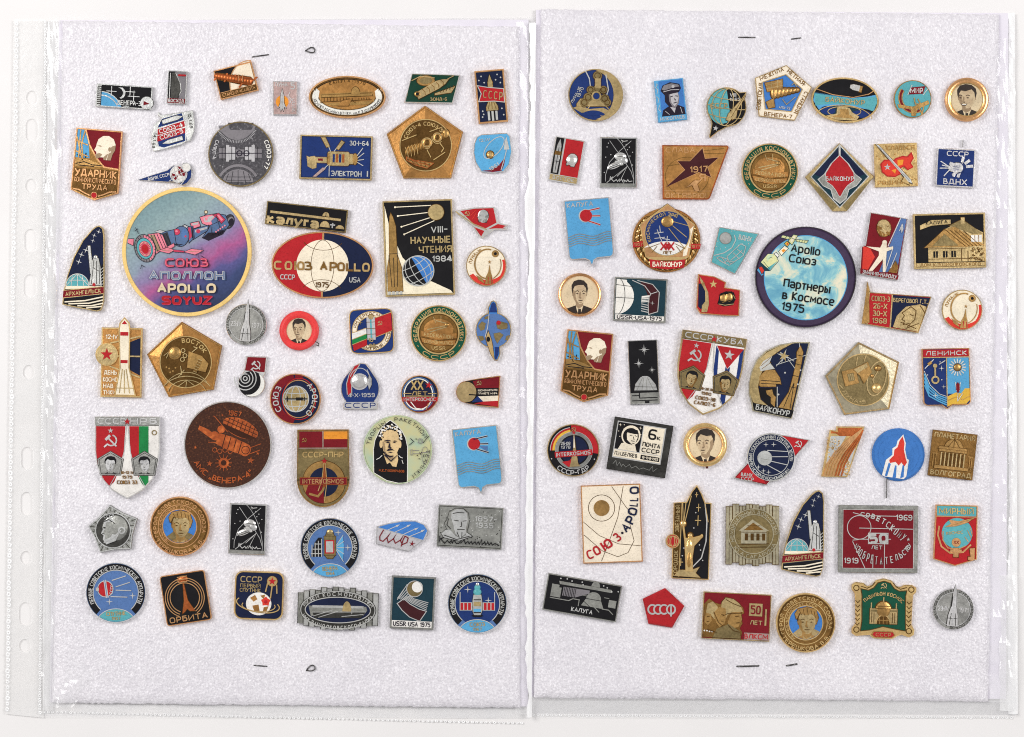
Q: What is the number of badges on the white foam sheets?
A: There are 100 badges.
